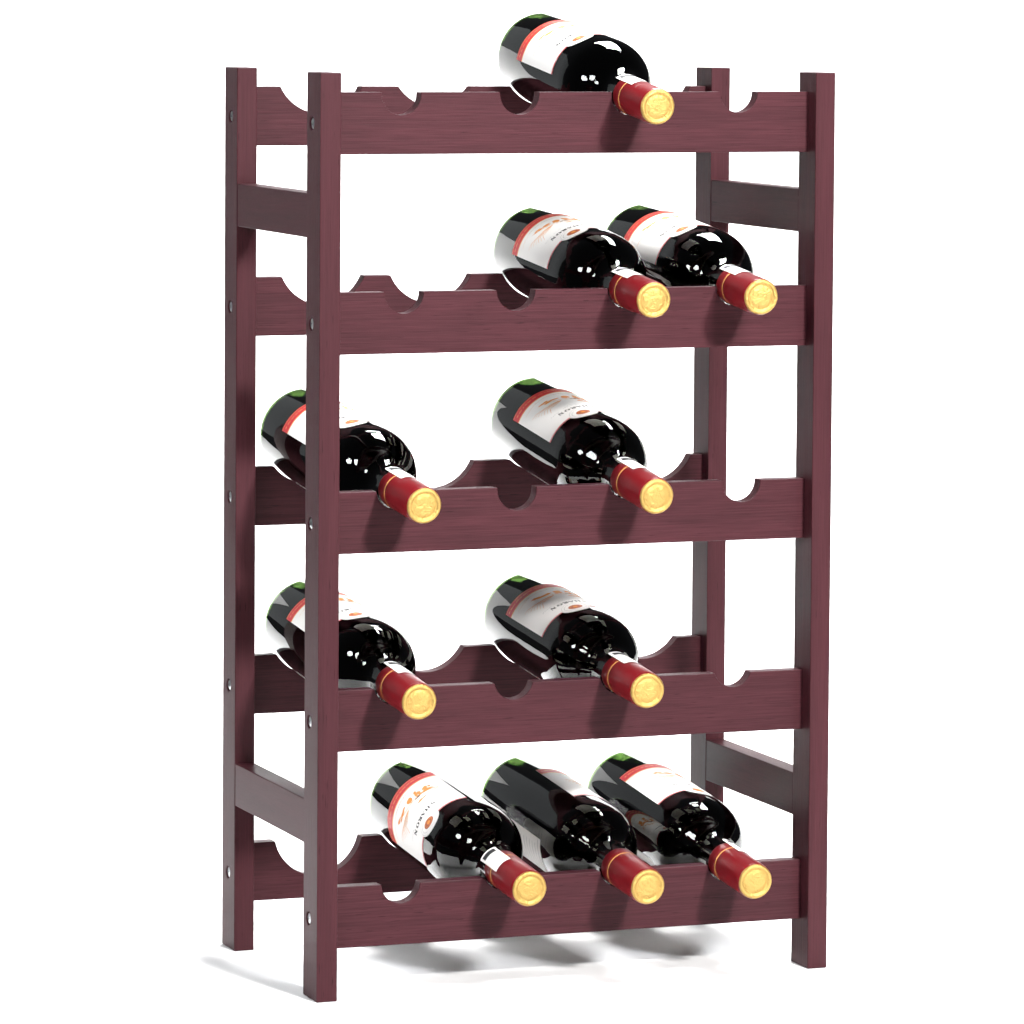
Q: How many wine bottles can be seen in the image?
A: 10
